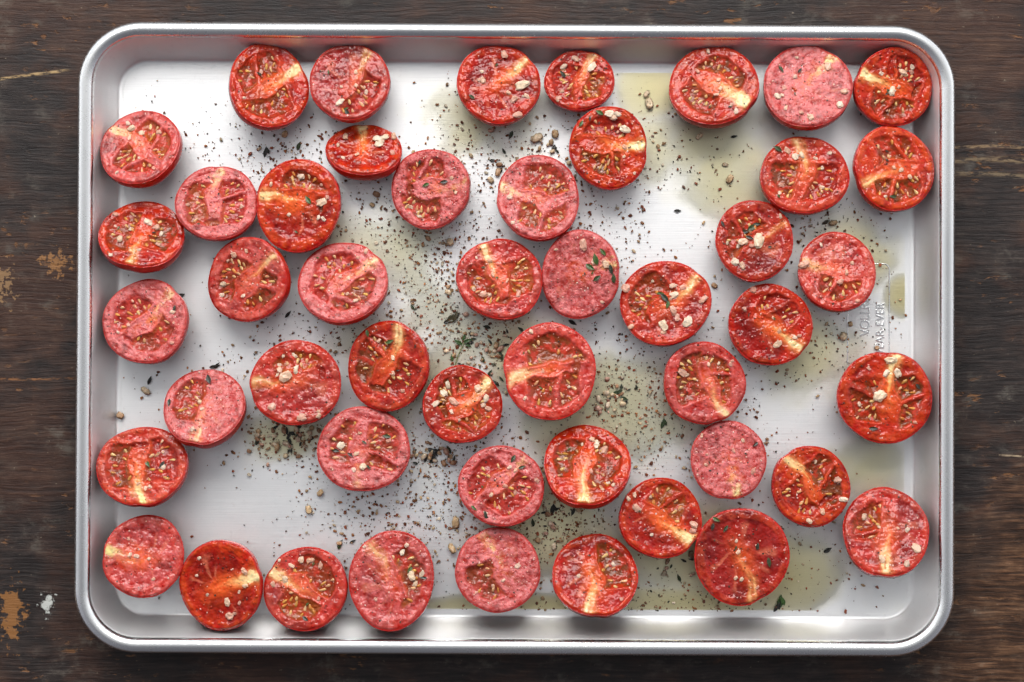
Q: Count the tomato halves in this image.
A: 48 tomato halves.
